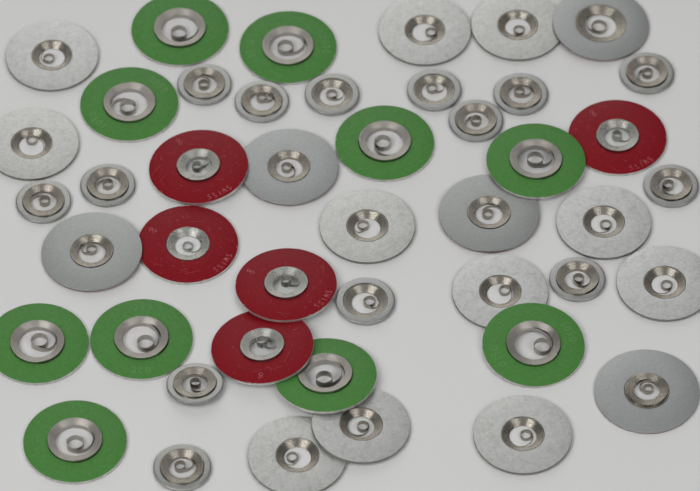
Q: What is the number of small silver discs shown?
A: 14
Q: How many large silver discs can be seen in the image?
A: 16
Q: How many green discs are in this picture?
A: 10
